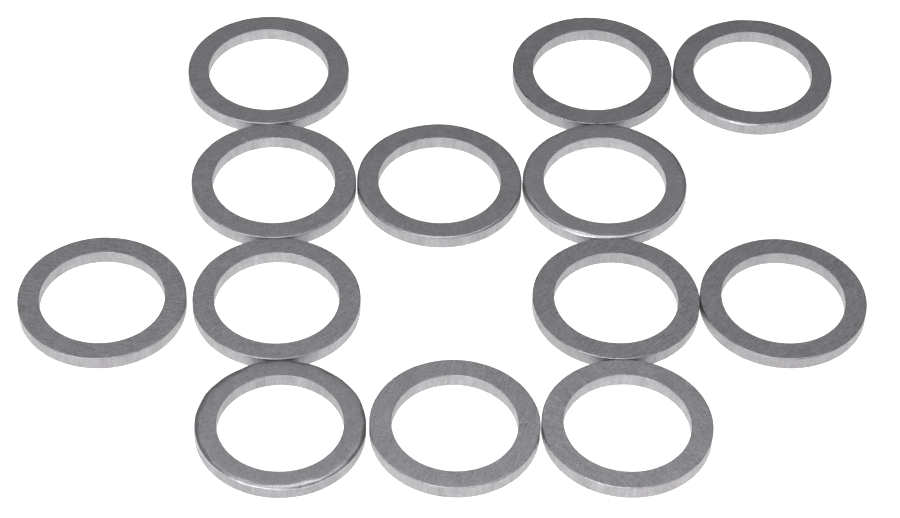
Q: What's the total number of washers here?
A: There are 13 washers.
